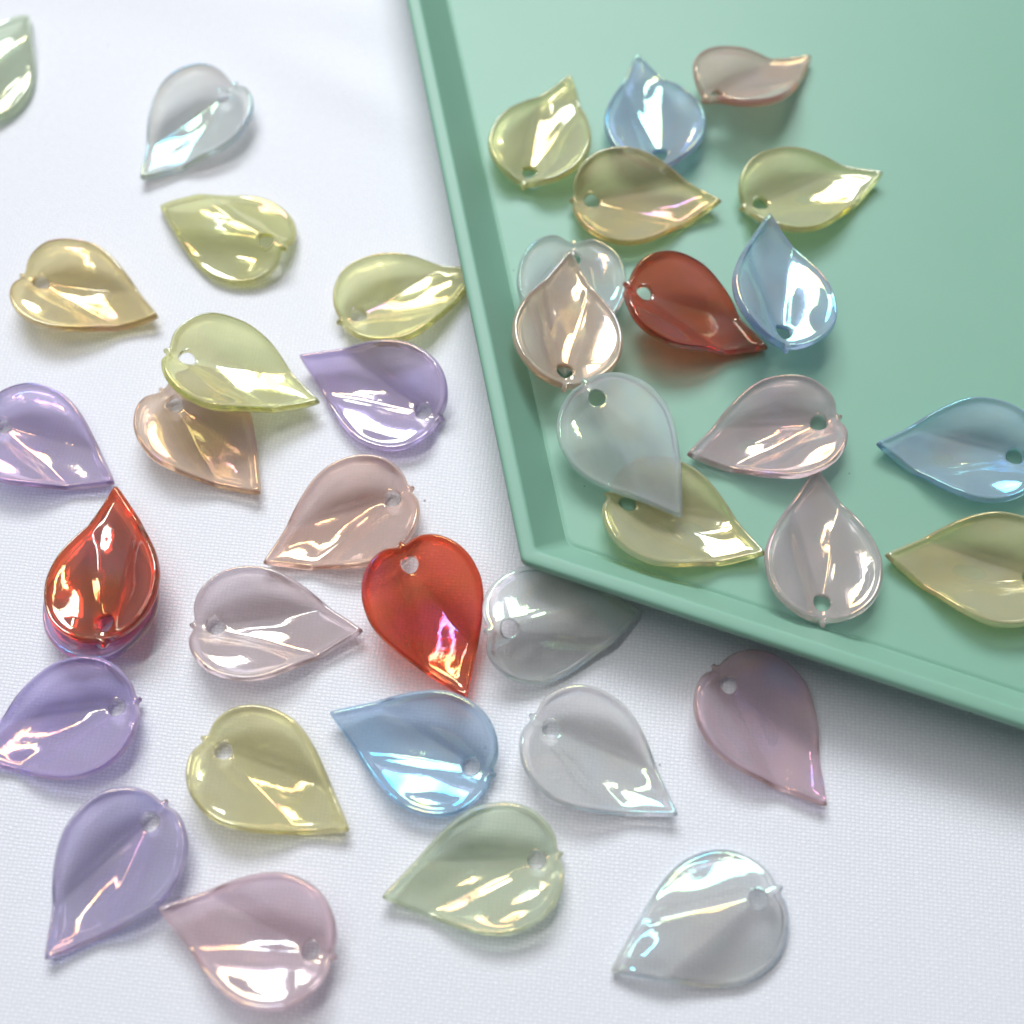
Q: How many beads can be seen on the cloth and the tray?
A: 39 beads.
